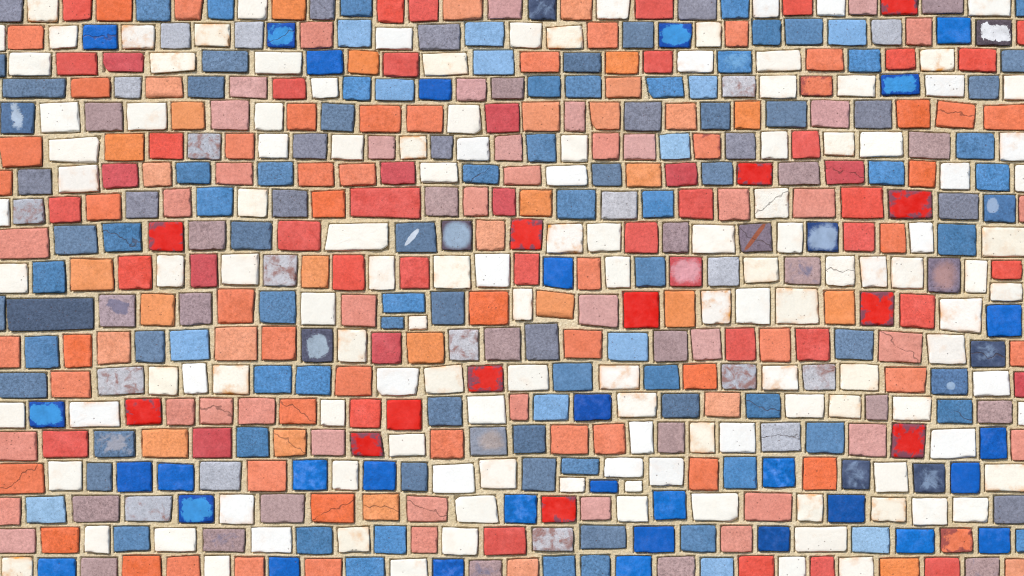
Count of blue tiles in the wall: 131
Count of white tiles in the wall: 130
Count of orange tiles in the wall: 86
